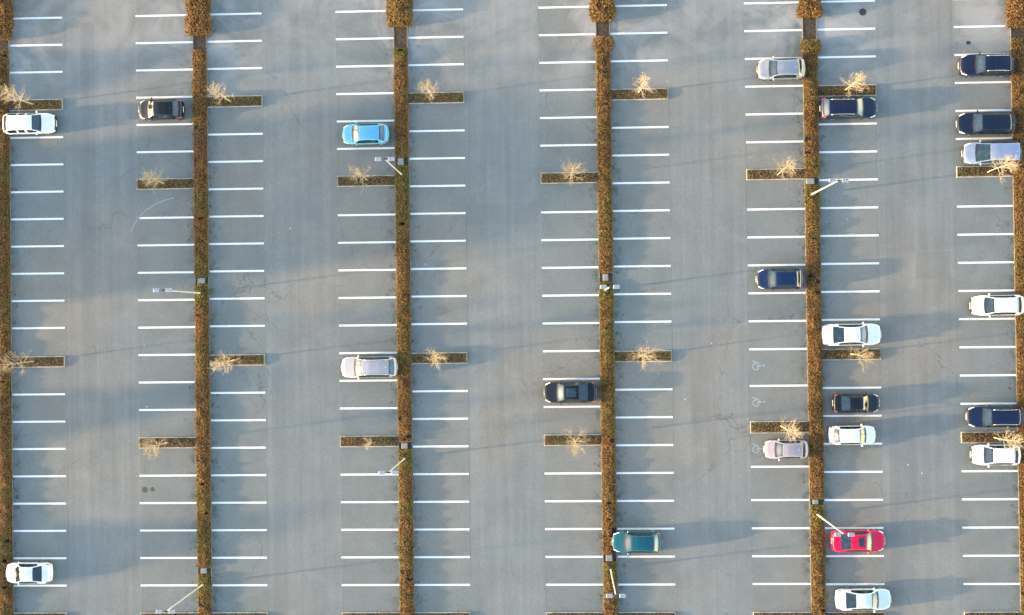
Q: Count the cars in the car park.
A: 22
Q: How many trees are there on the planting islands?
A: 20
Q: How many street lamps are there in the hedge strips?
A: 8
